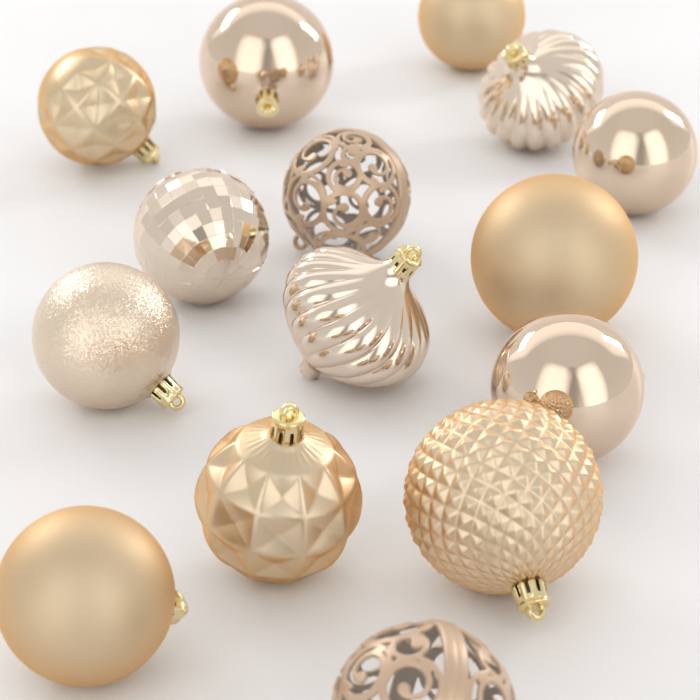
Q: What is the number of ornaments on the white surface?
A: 15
